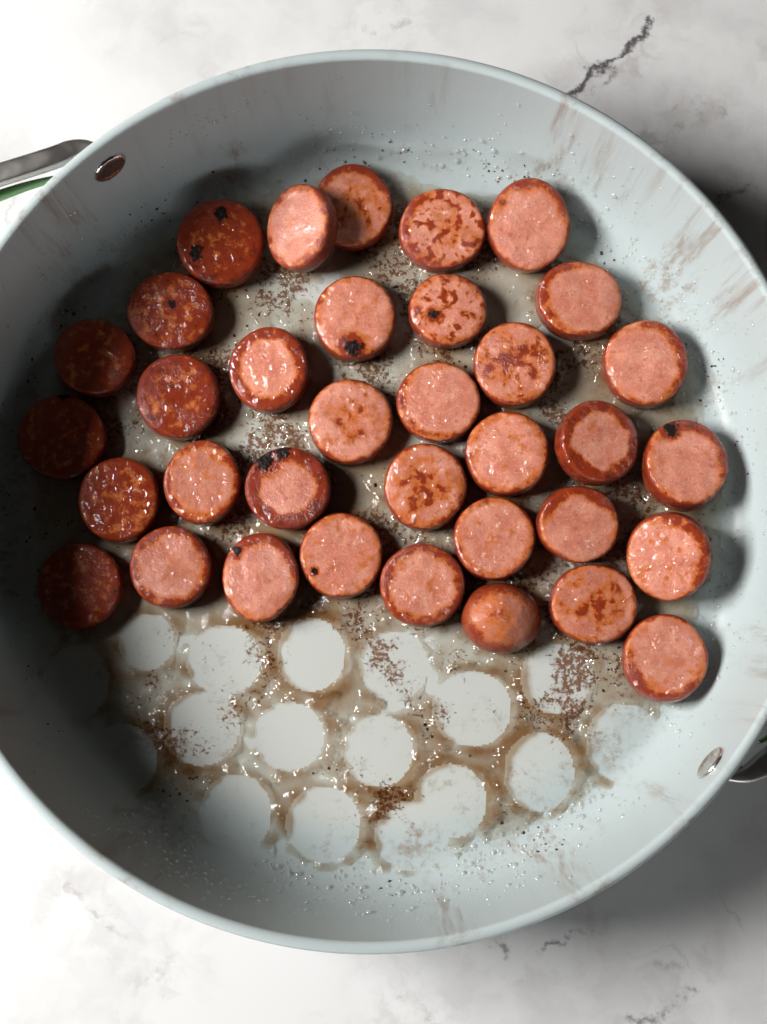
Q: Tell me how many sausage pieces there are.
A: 35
